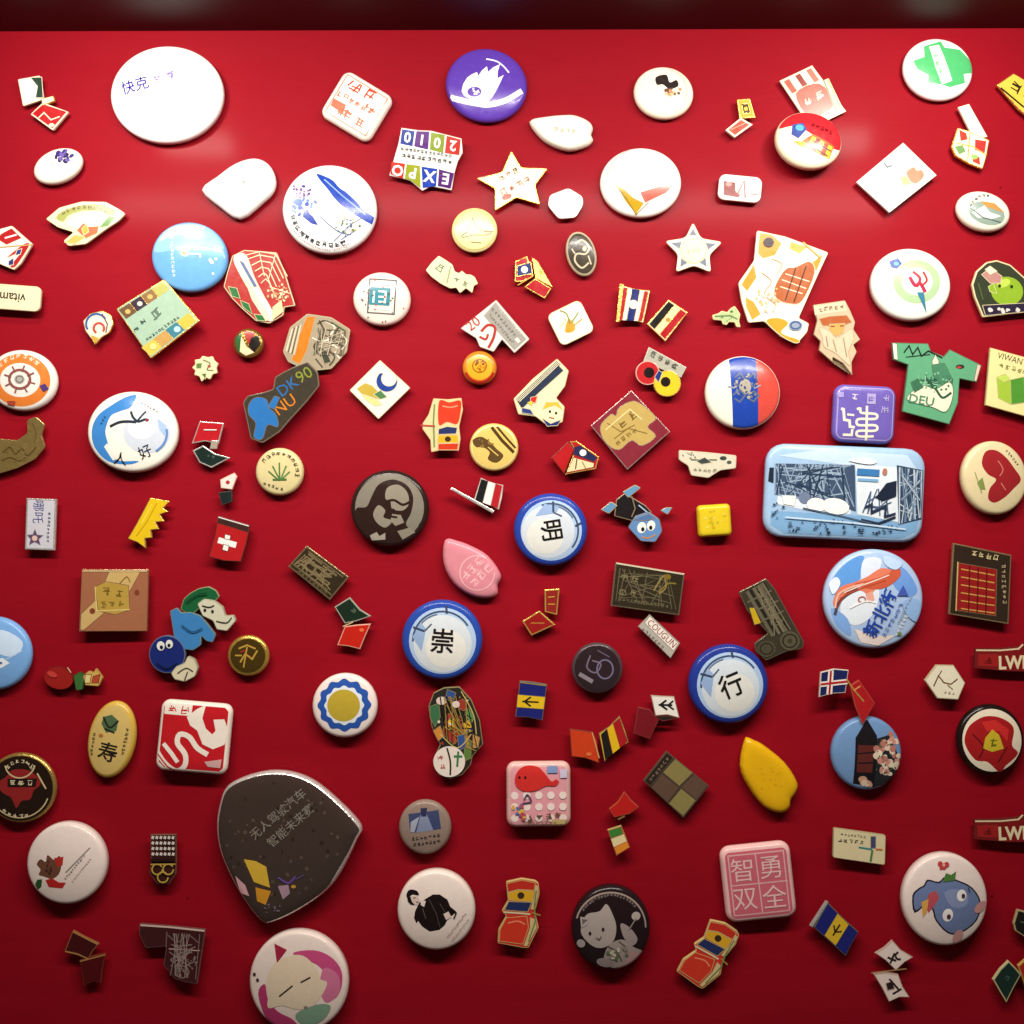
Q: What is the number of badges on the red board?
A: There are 130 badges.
